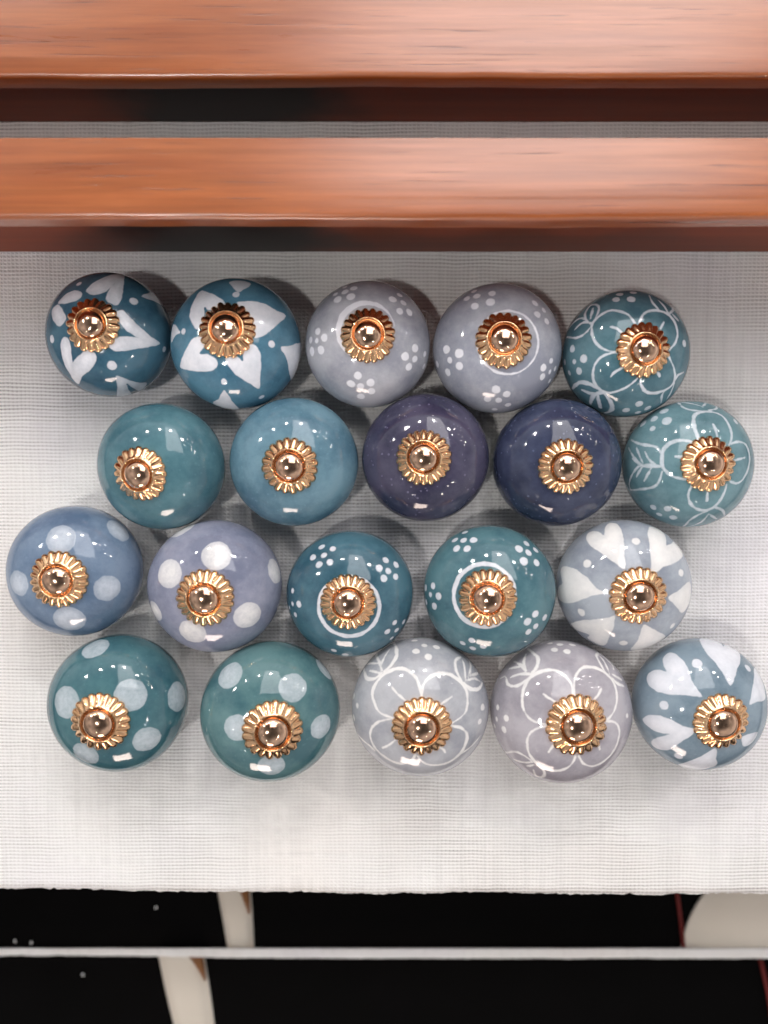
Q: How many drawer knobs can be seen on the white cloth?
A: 20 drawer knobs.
